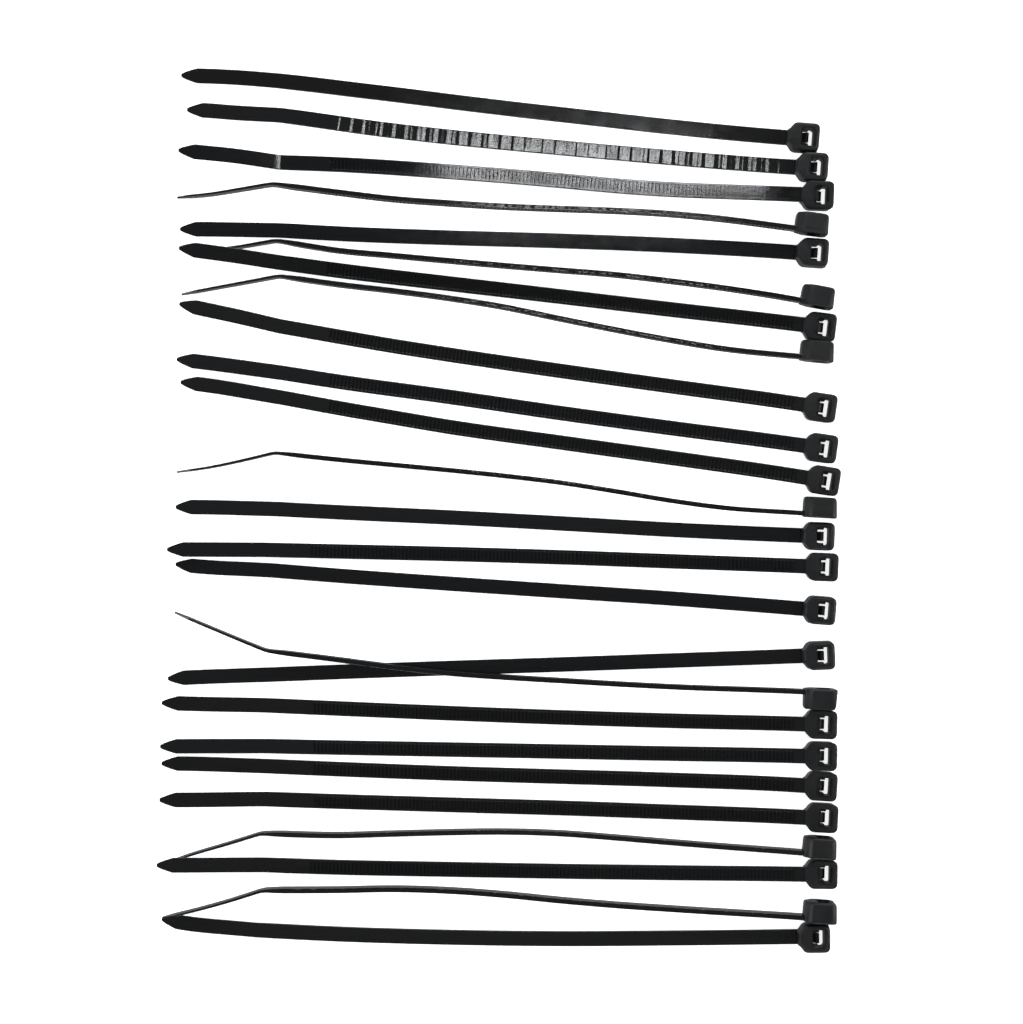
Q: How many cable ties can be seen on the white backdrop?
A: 25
